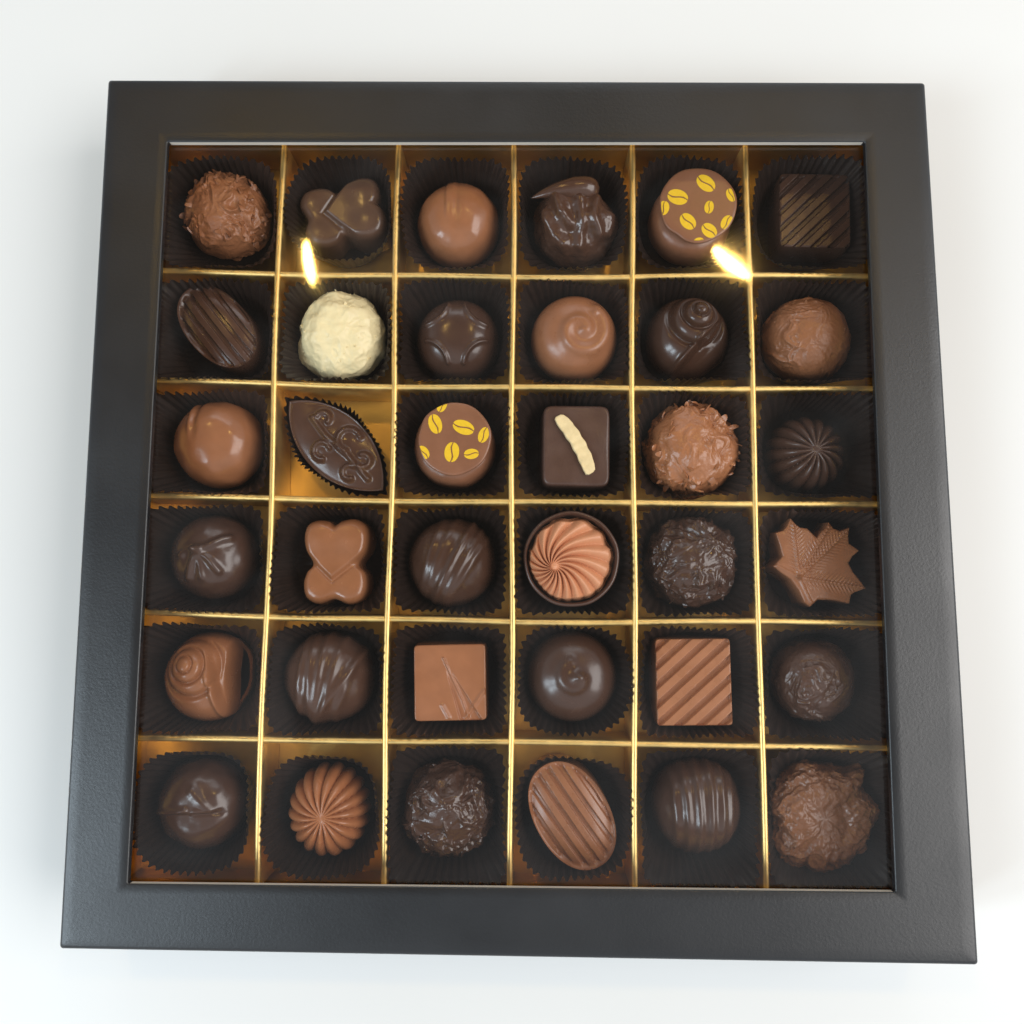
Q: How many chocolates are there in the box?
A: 36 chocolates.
